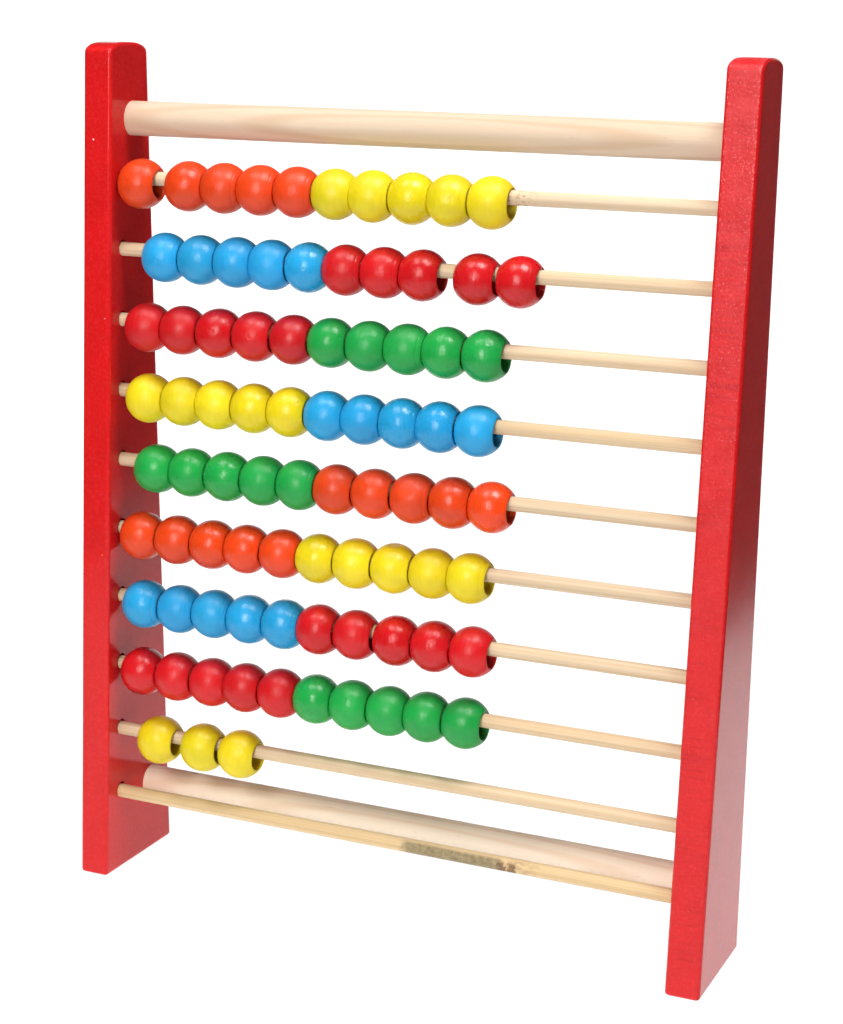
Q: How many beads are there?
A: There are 83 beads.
